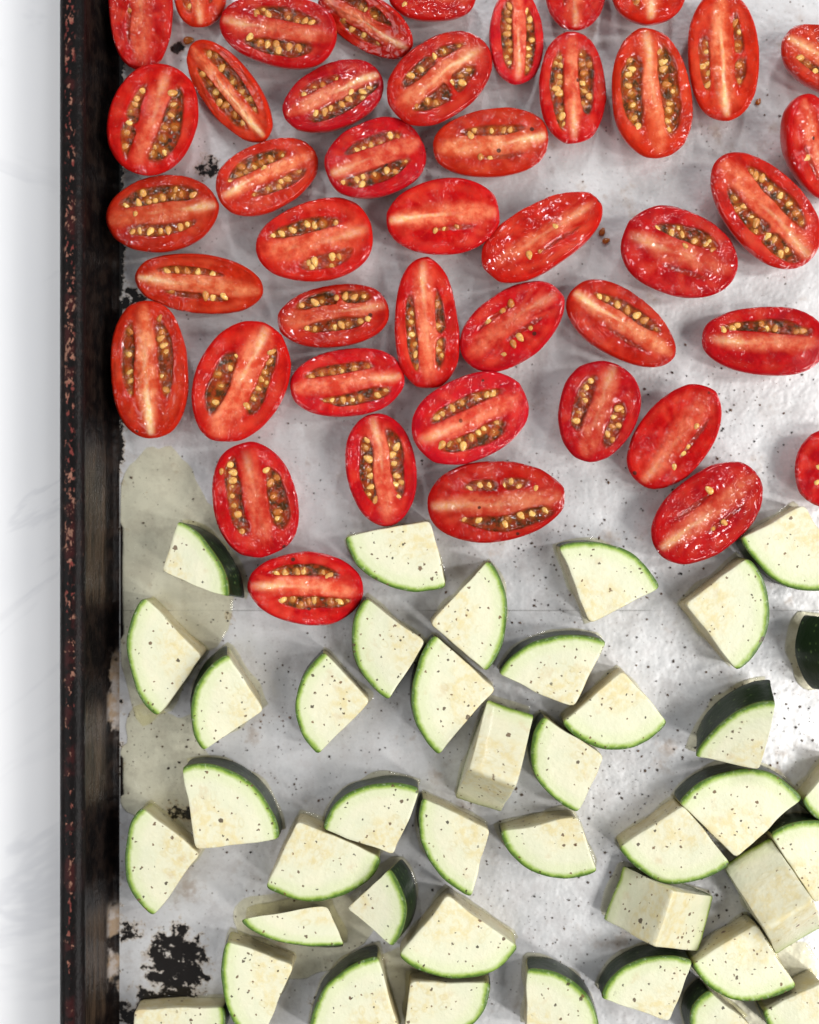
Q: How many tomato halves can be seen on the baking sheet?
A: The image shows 44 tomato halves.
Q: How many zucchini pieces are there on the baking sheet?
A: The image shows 41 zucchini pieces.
